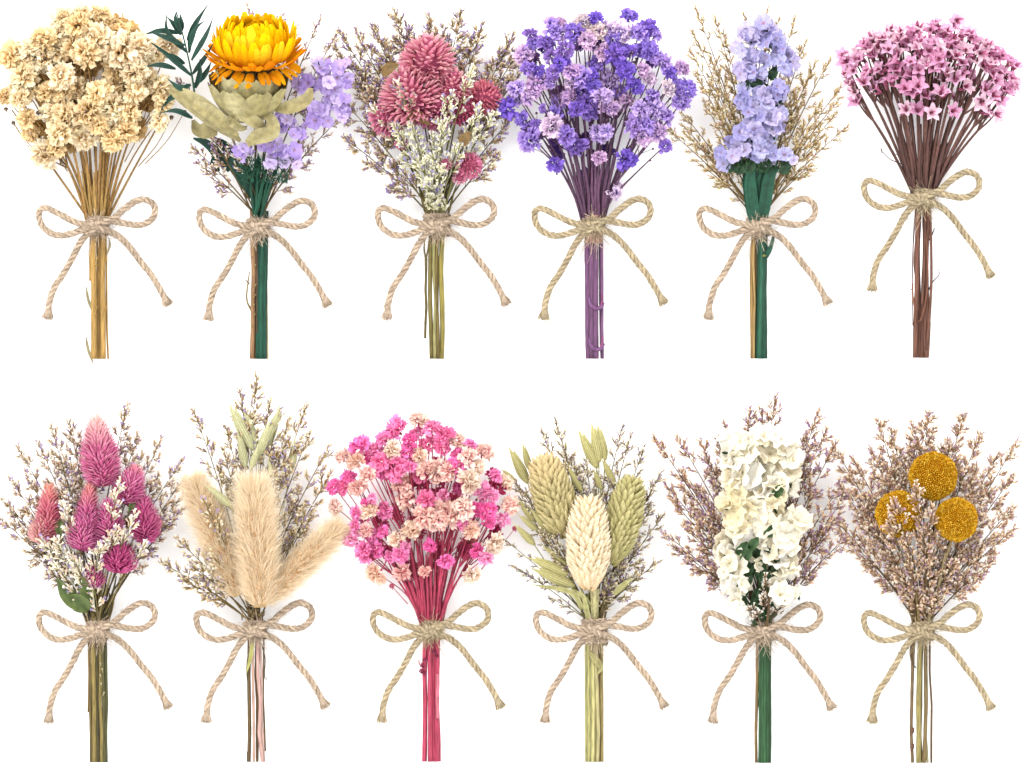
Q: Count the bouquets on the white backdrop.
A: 12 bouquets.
